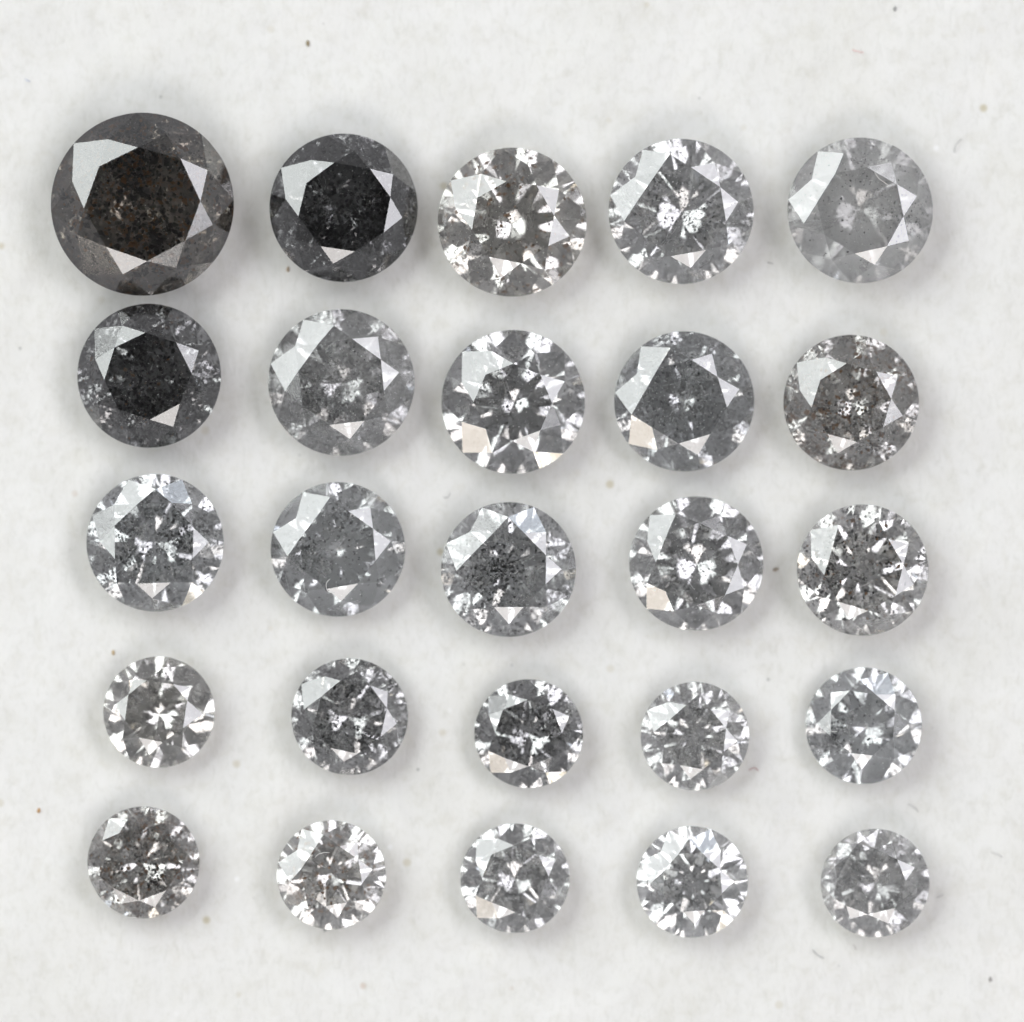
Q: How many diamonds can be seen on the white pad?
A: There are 25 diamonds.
